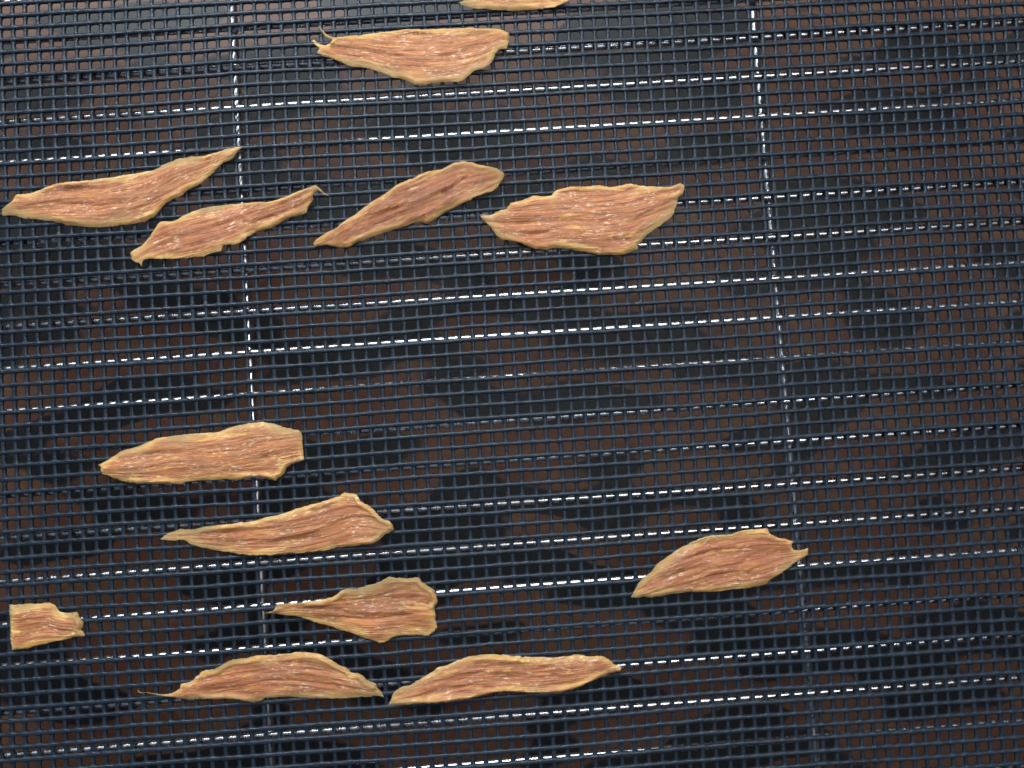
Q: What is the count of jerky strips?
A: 13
